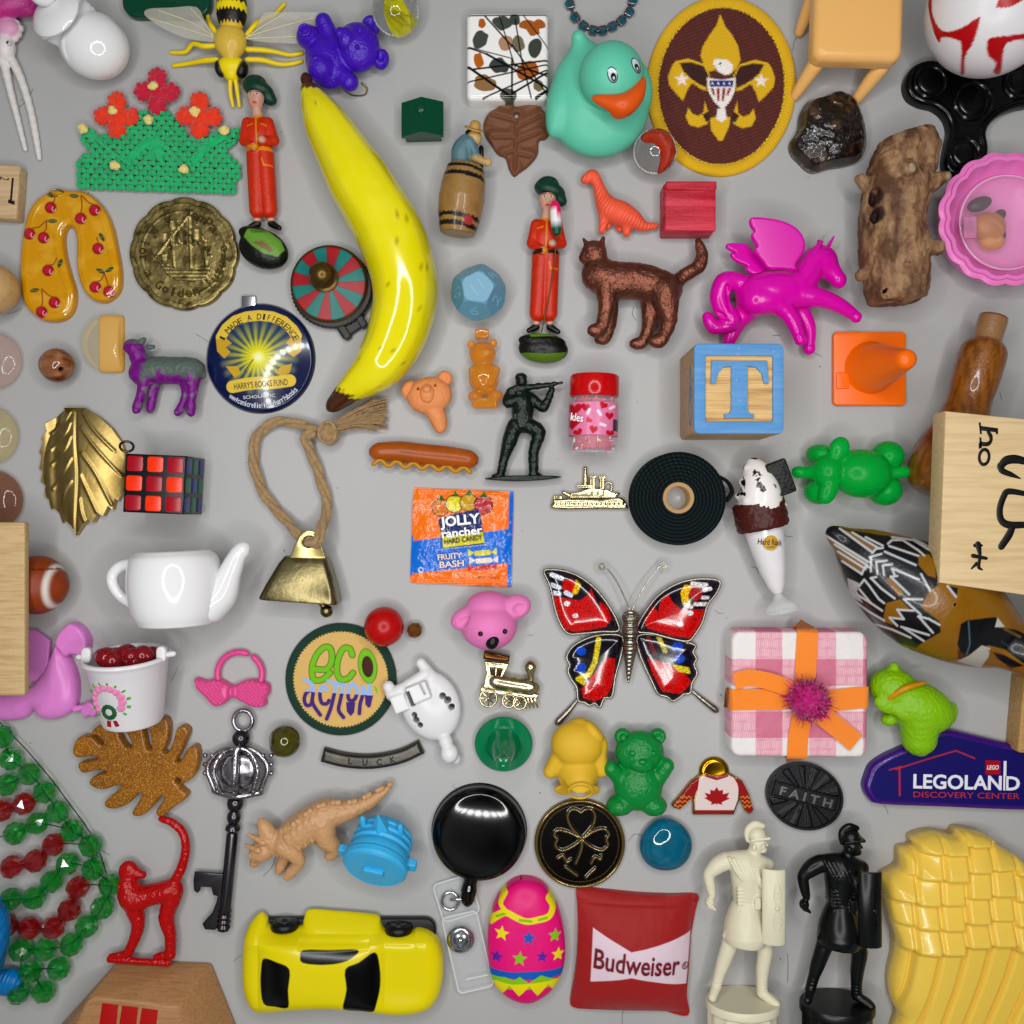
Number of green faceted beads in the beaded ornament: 25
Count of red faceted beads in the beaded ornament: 10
